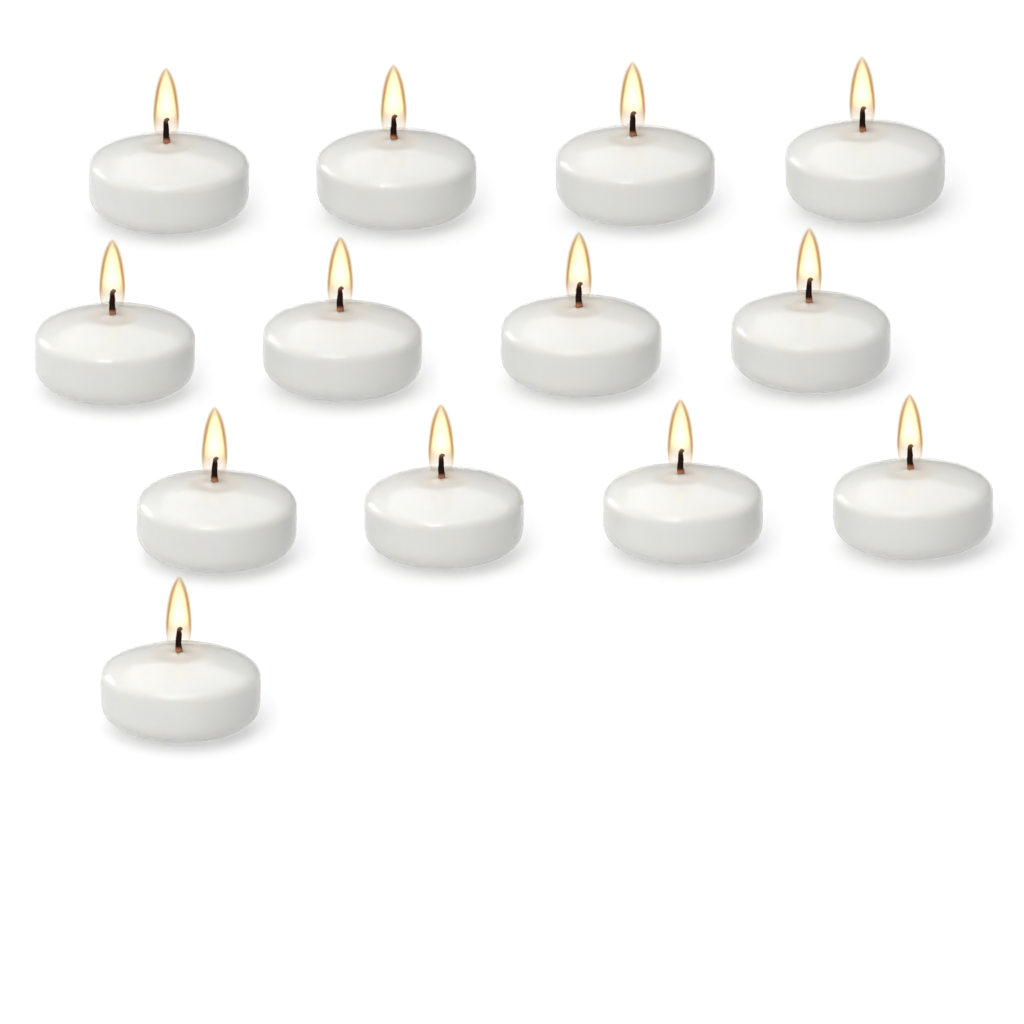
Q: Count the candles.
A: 13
